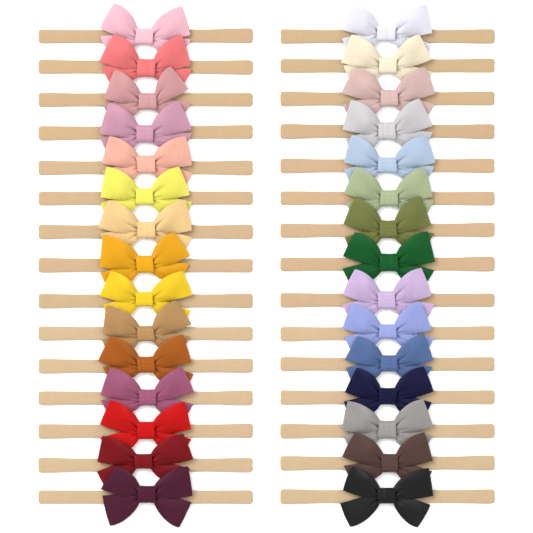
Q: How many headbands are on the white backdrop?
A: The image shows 30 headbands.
